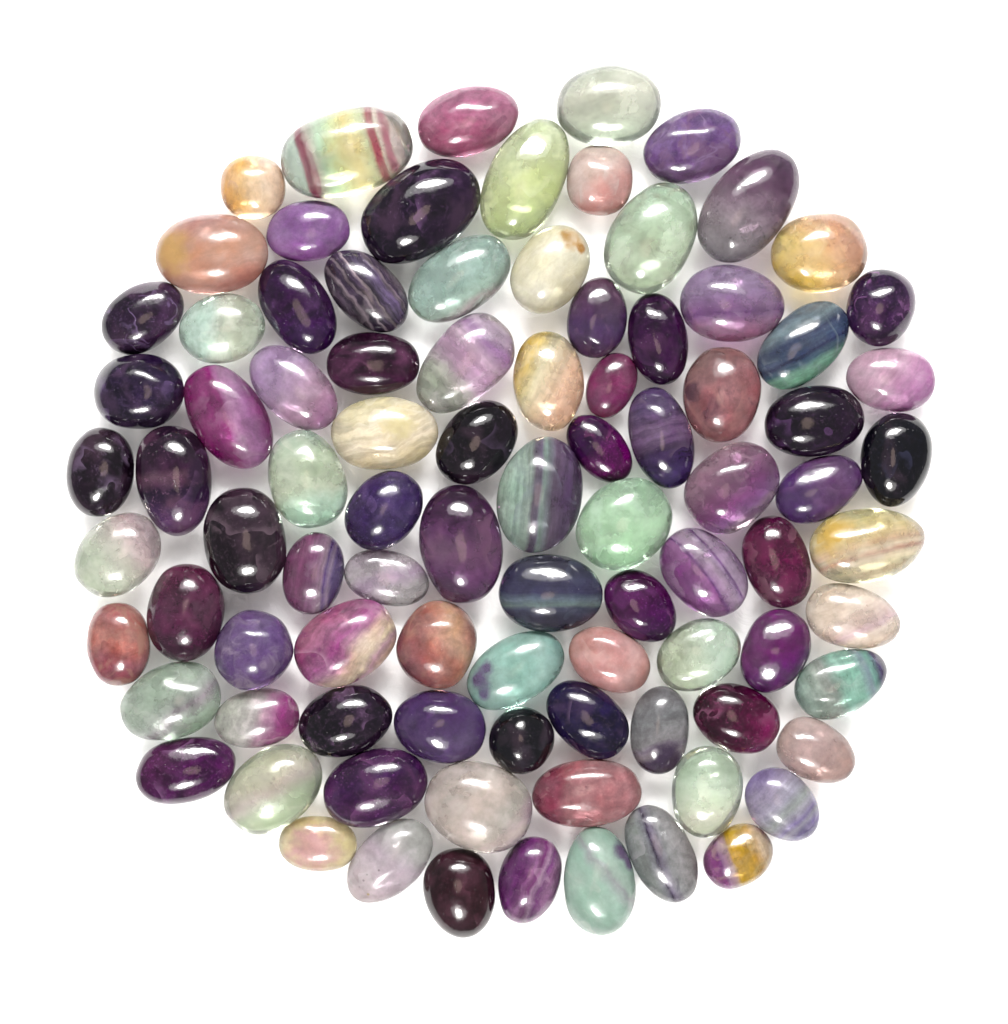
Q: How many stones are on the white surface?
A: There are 91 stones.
